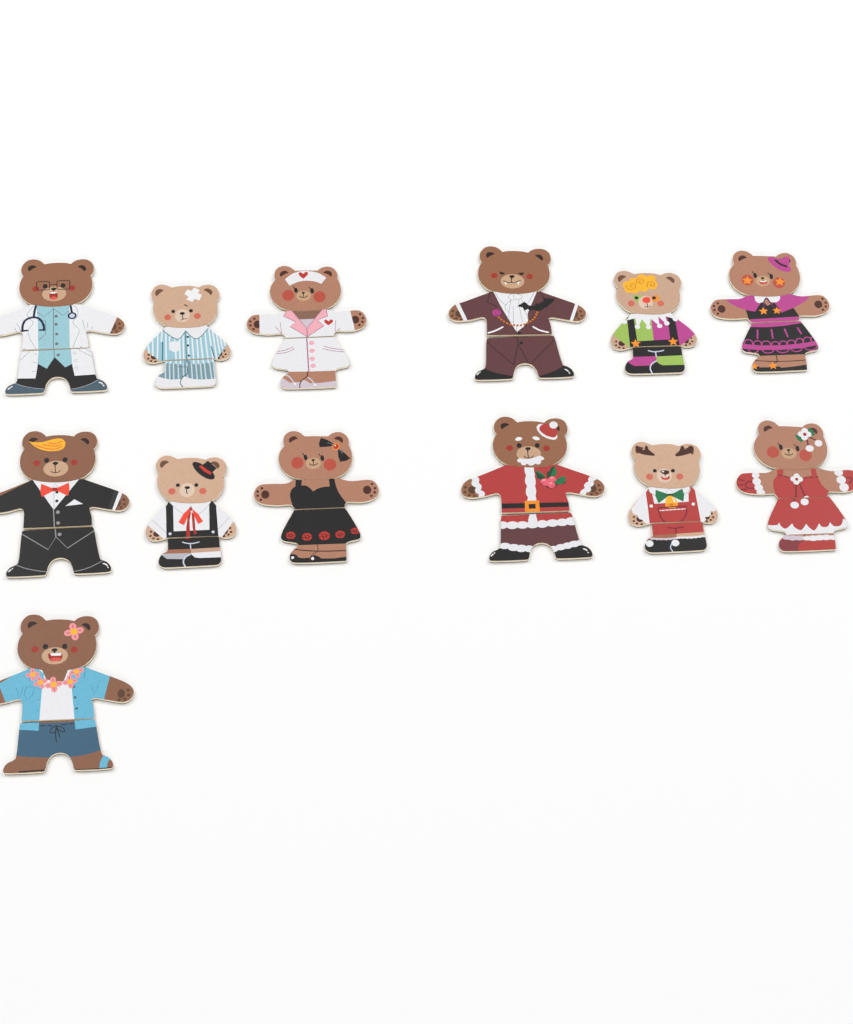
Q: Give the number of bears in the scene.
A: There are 13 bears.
